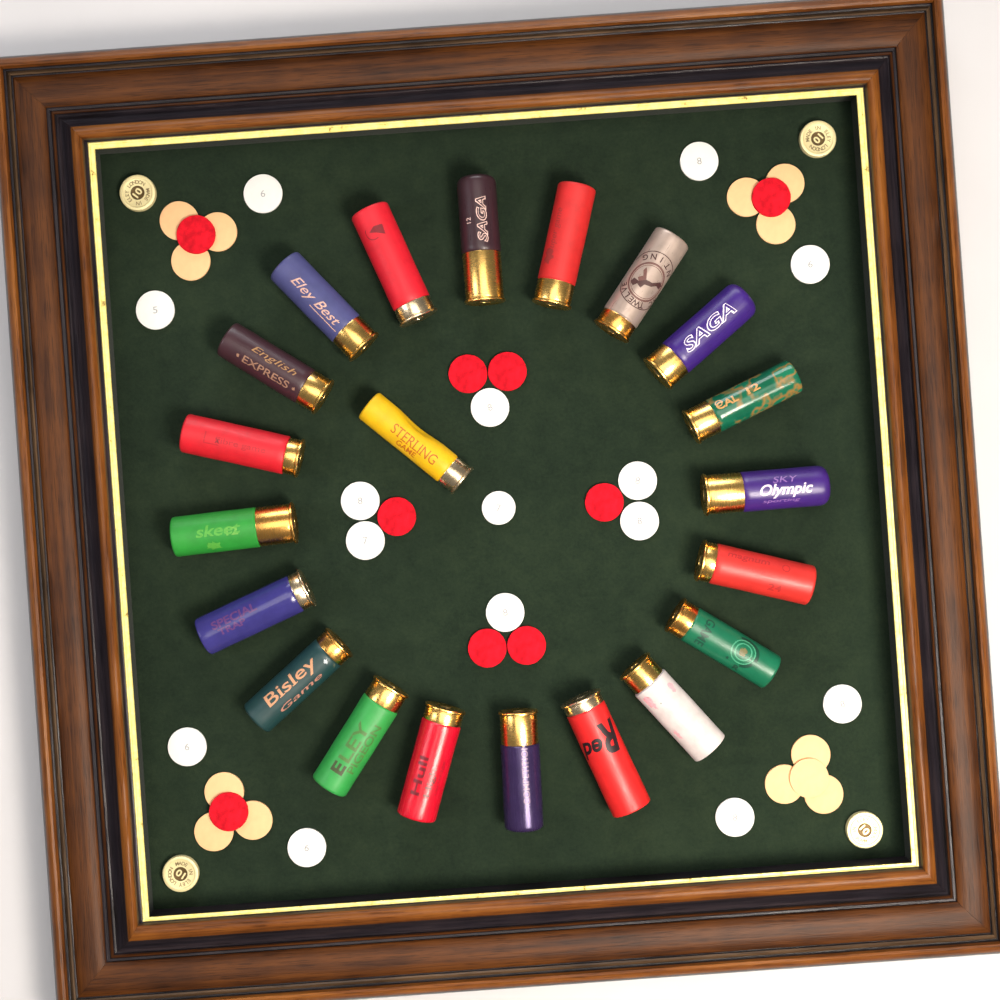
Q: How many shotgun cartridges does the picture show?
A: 21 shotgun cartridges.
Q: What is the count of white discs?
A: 15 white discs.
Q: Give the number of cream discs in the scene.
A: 13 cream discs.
